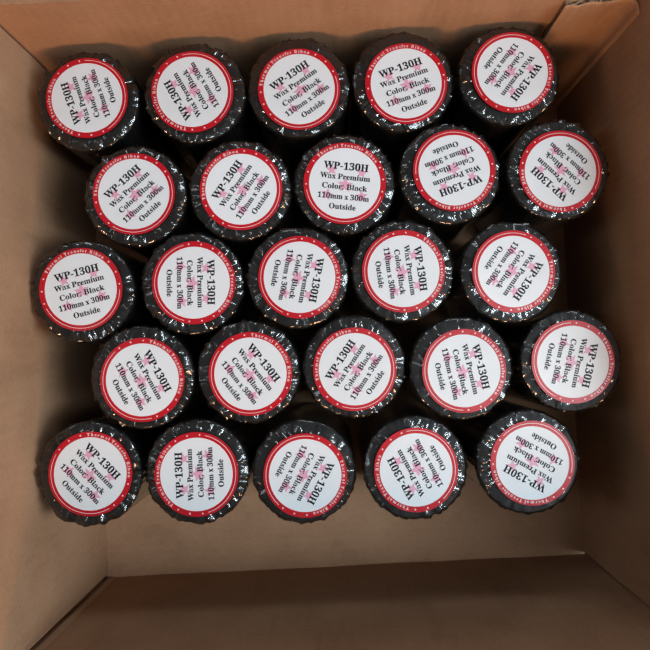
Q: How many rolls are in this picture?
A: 25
